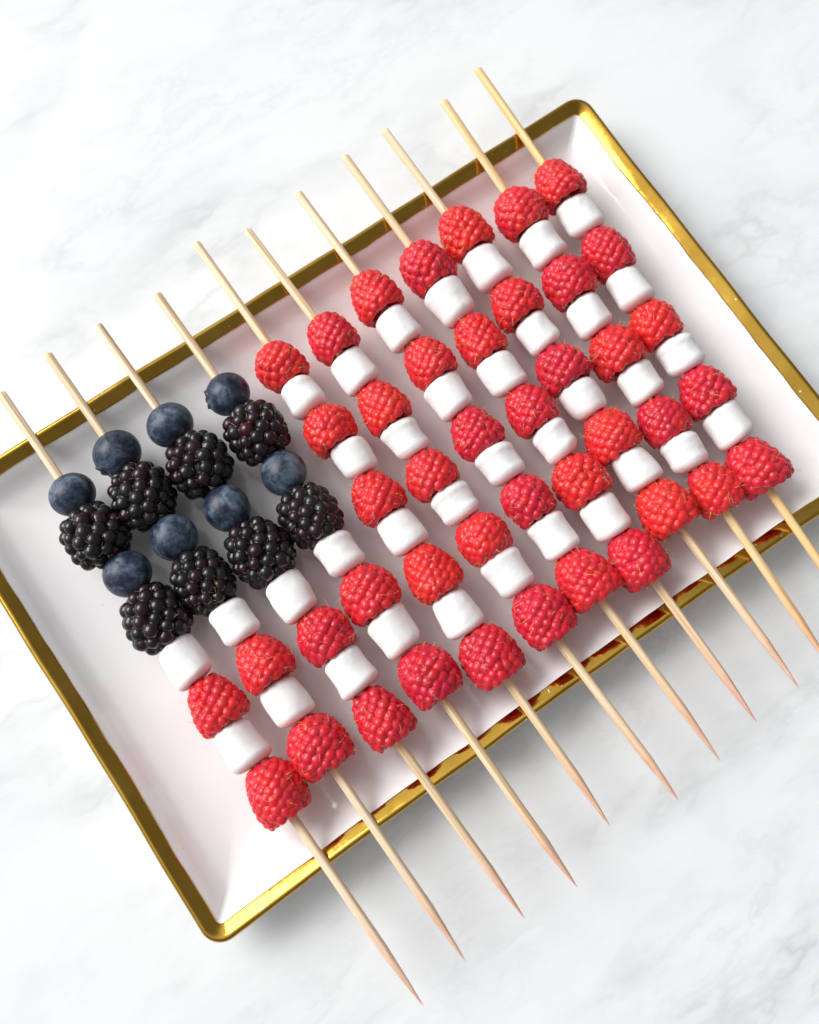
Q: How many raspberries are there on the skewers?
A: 43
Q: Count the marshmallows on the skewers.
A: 36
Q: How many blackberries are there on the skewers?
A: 8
